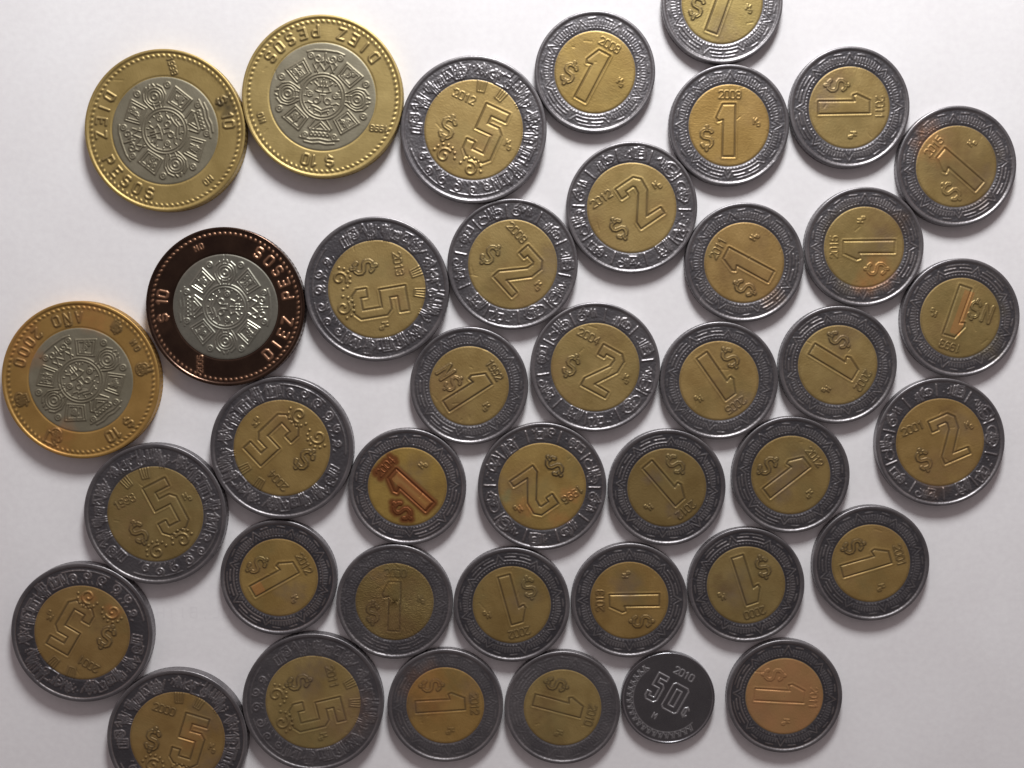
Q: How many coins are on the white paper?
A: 40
